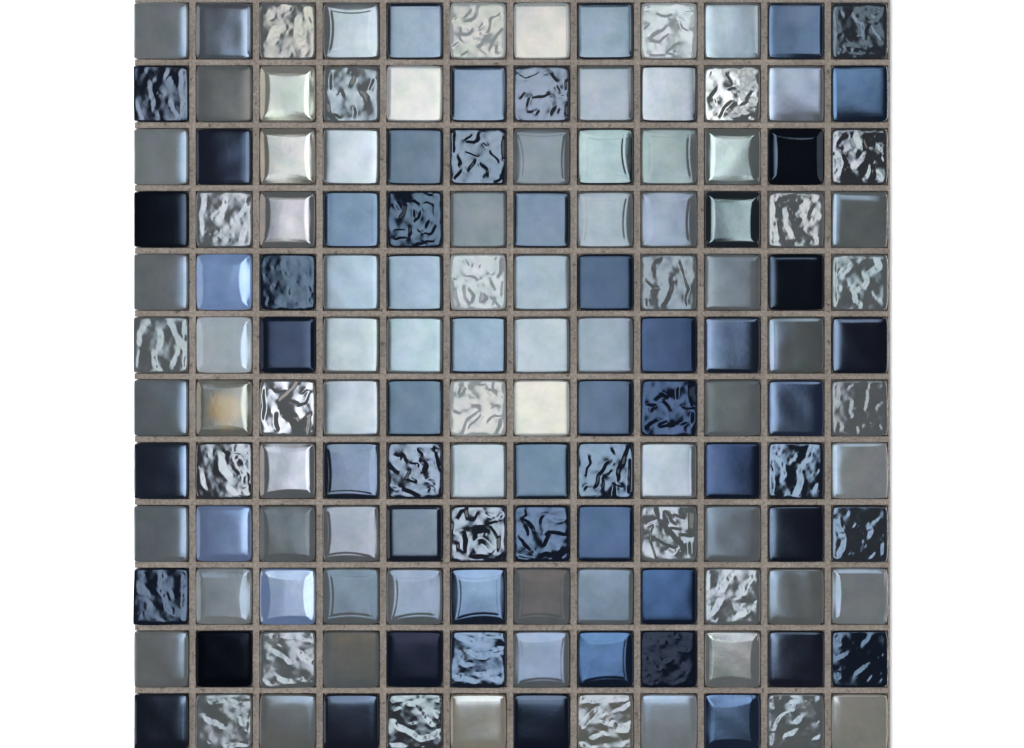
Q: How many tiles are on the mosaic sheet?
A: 144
